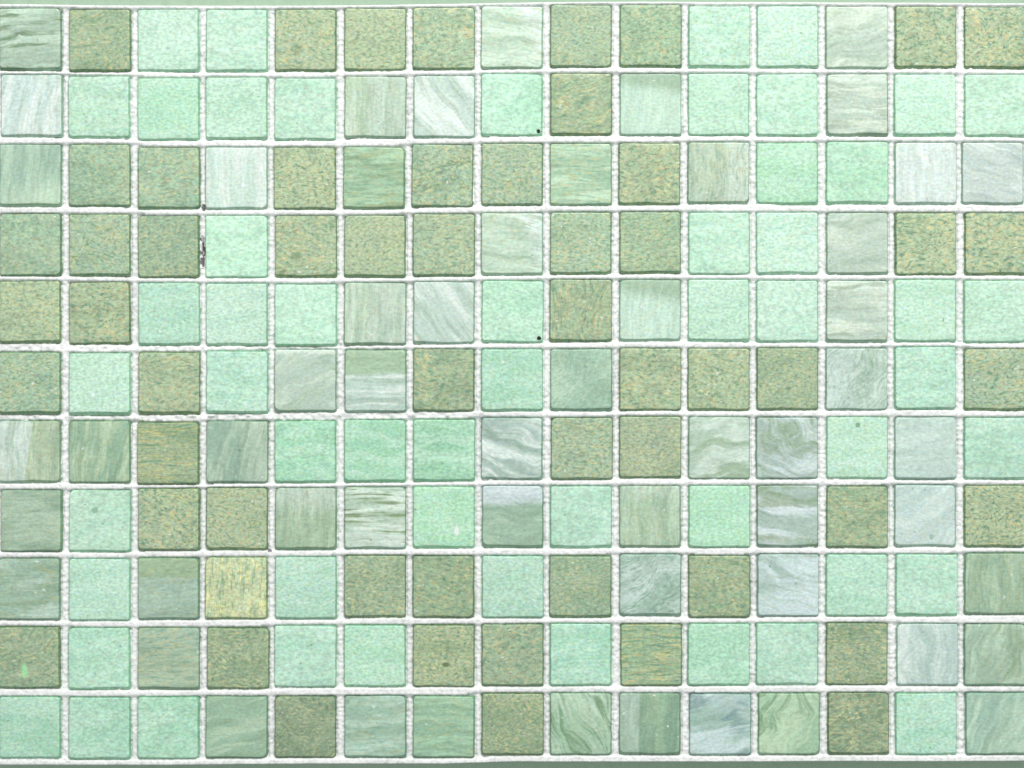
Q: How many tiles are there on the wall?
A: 165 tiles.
